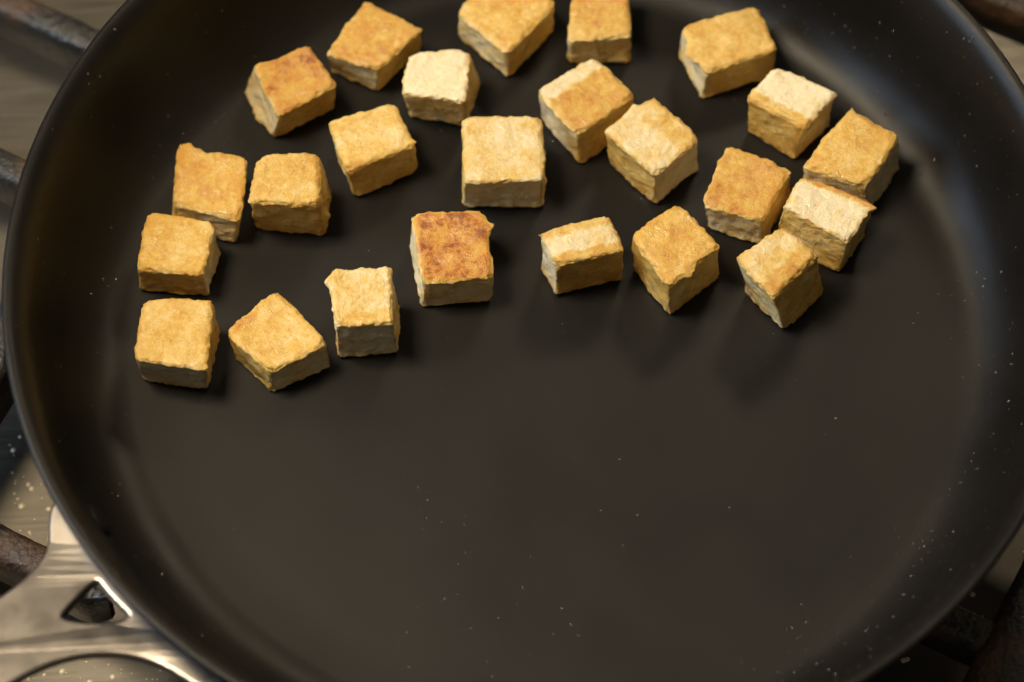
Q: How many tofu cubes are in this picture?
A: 24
